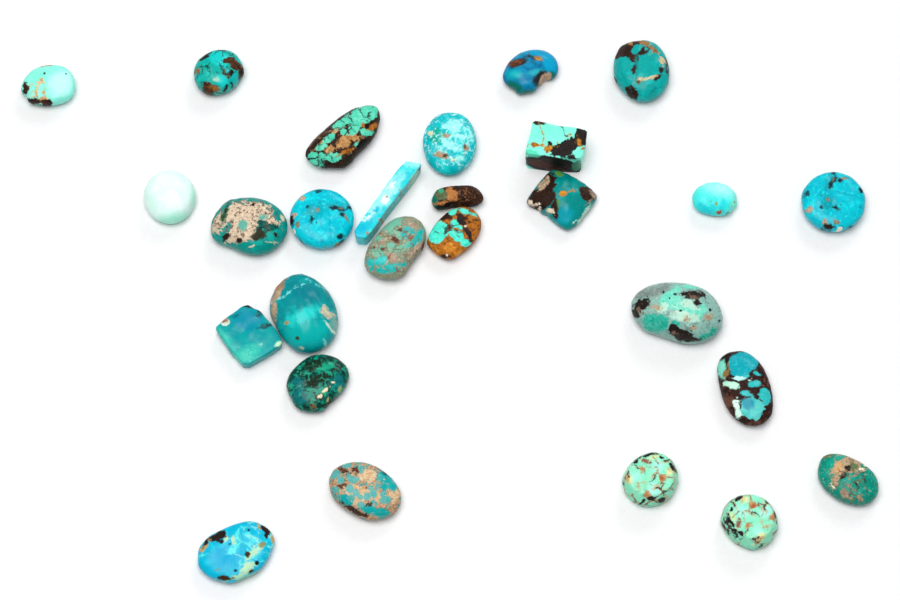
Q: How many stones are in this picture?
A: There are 27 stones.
